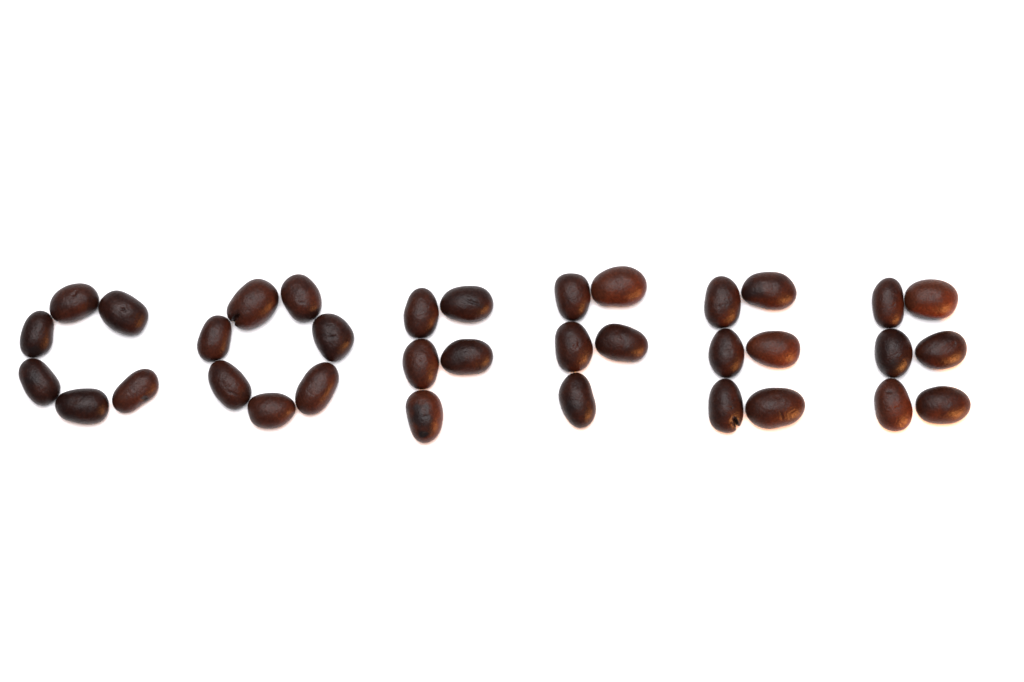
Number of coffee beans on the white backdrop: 35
